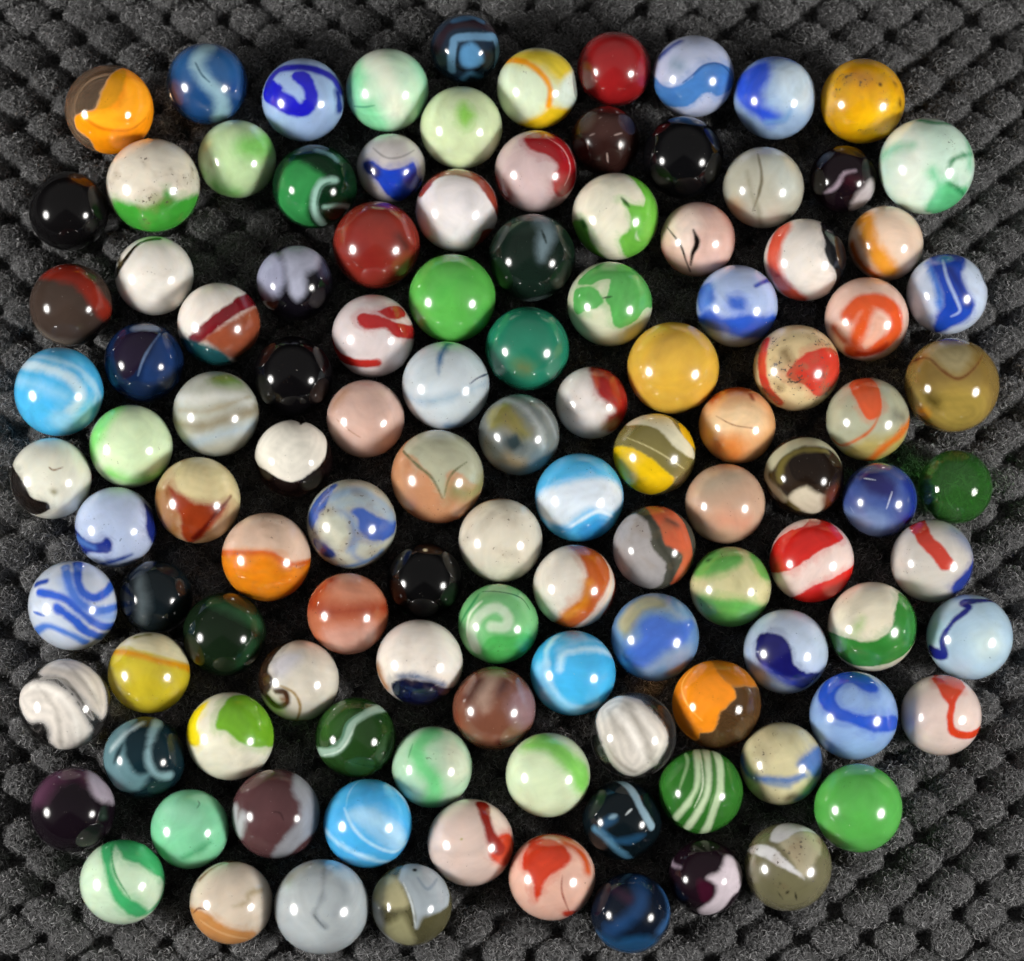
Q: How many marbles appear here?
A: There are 115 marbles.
